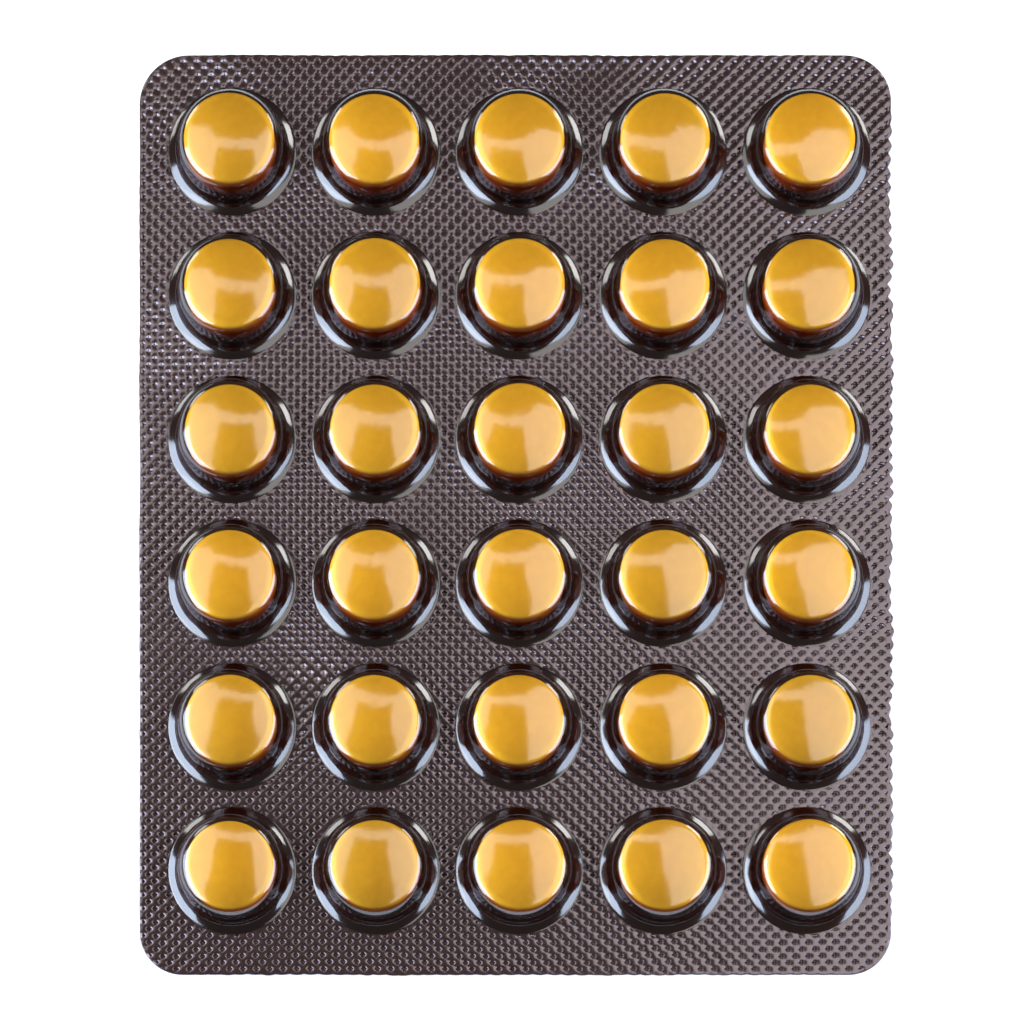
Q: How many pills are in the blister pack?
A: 30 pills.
